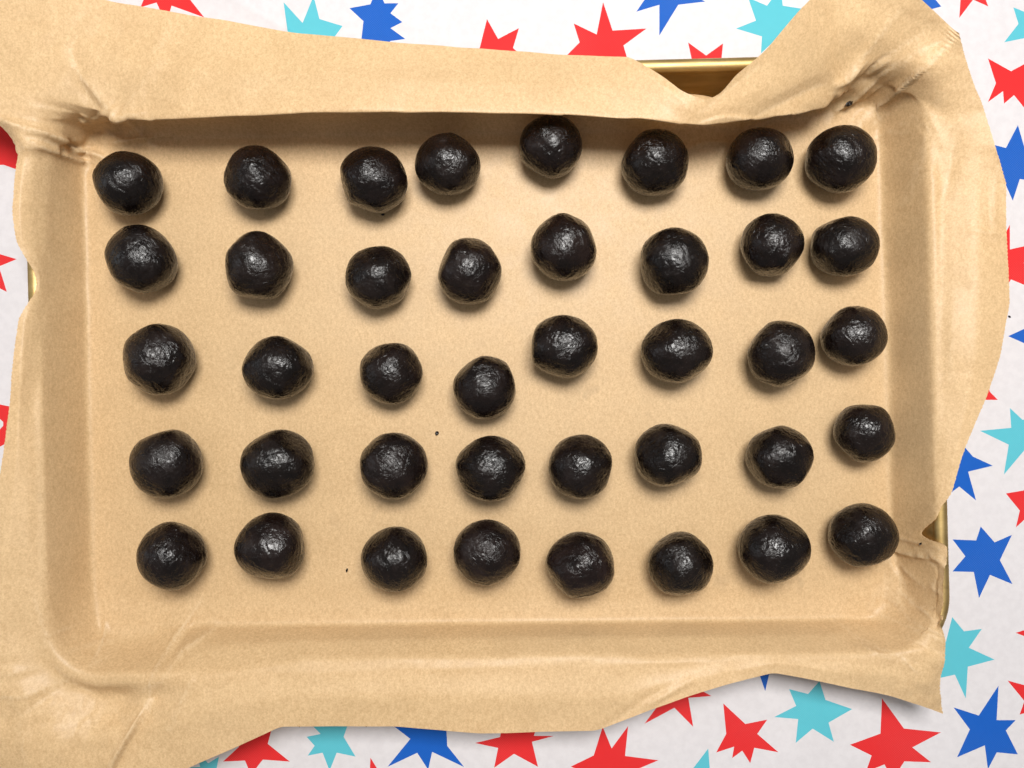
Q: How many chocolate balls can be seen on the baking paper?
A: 40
